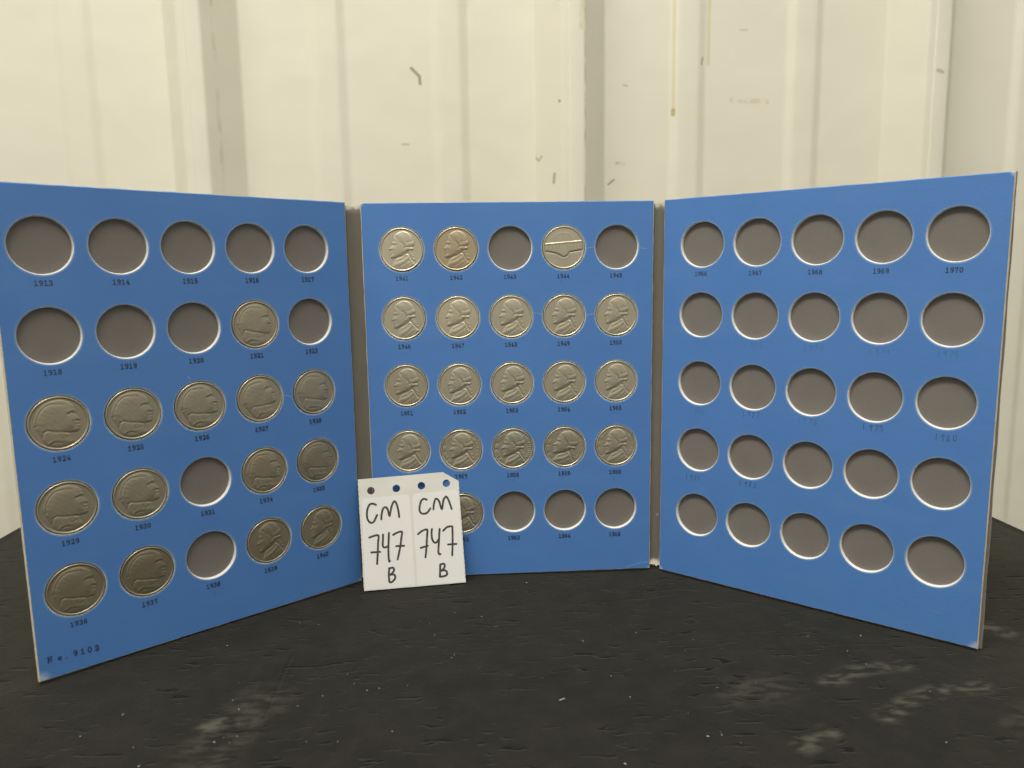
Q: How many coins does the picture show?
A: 33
